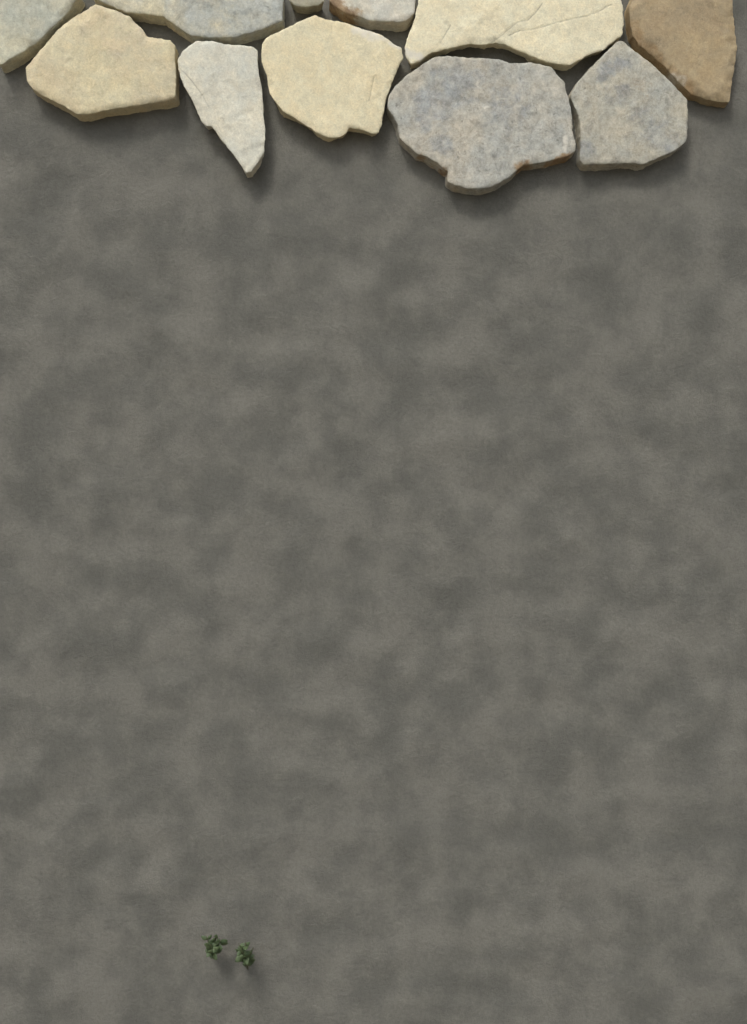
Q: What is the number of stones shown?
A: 11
